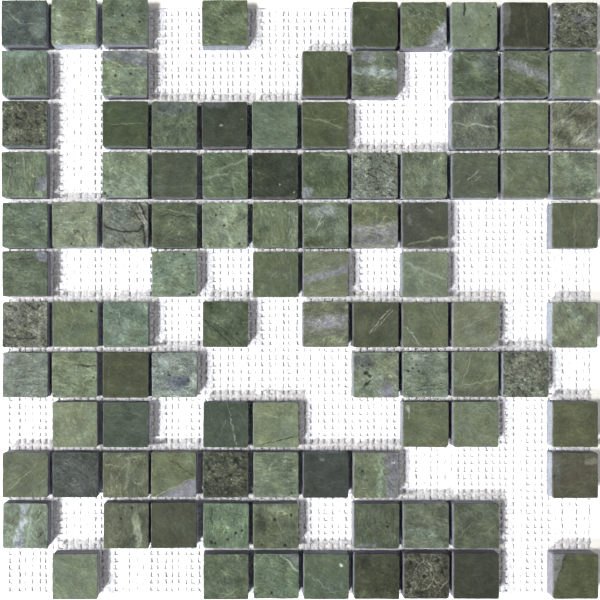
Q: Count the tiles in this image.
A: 100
